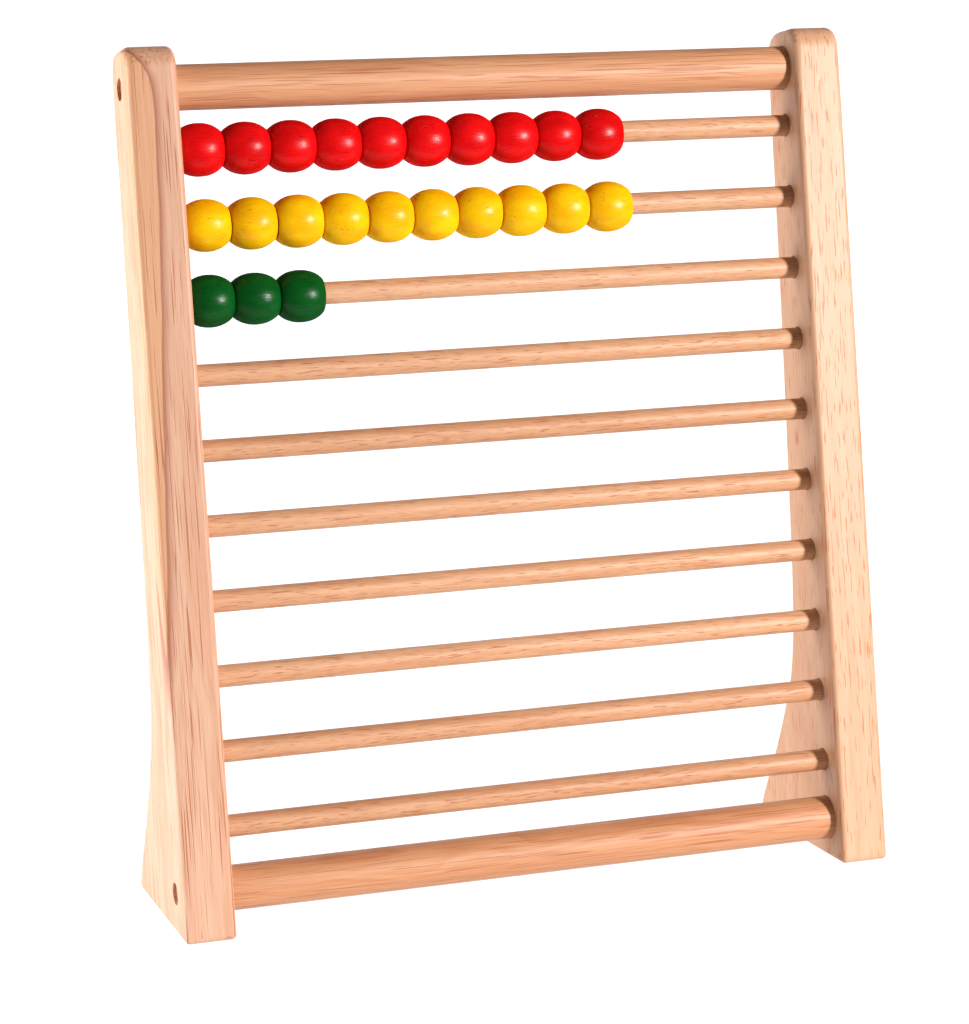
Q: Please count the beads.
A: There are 23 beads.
